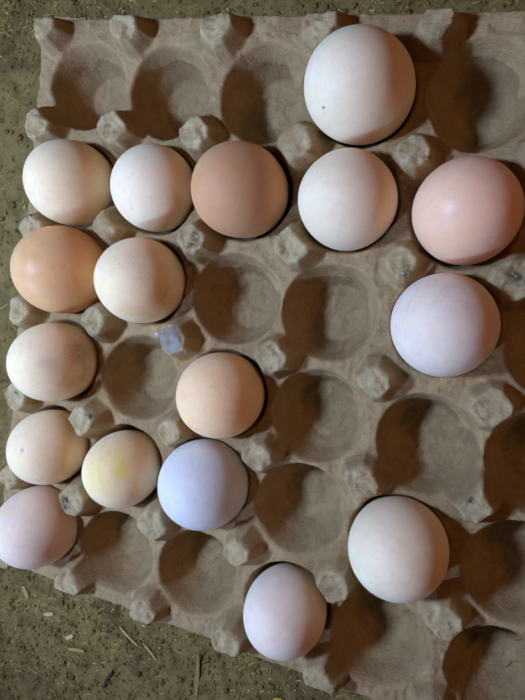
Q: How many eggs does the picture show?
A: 17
